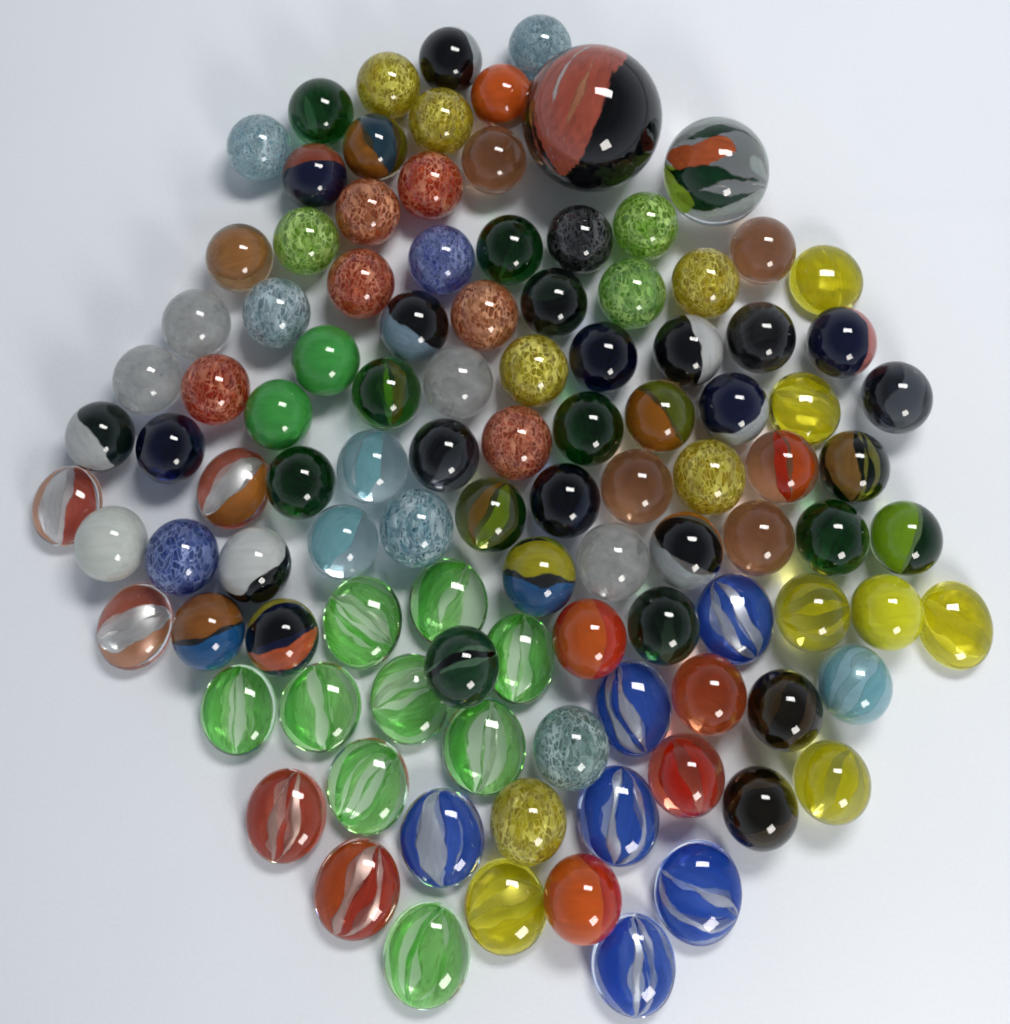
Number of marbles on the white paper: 107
